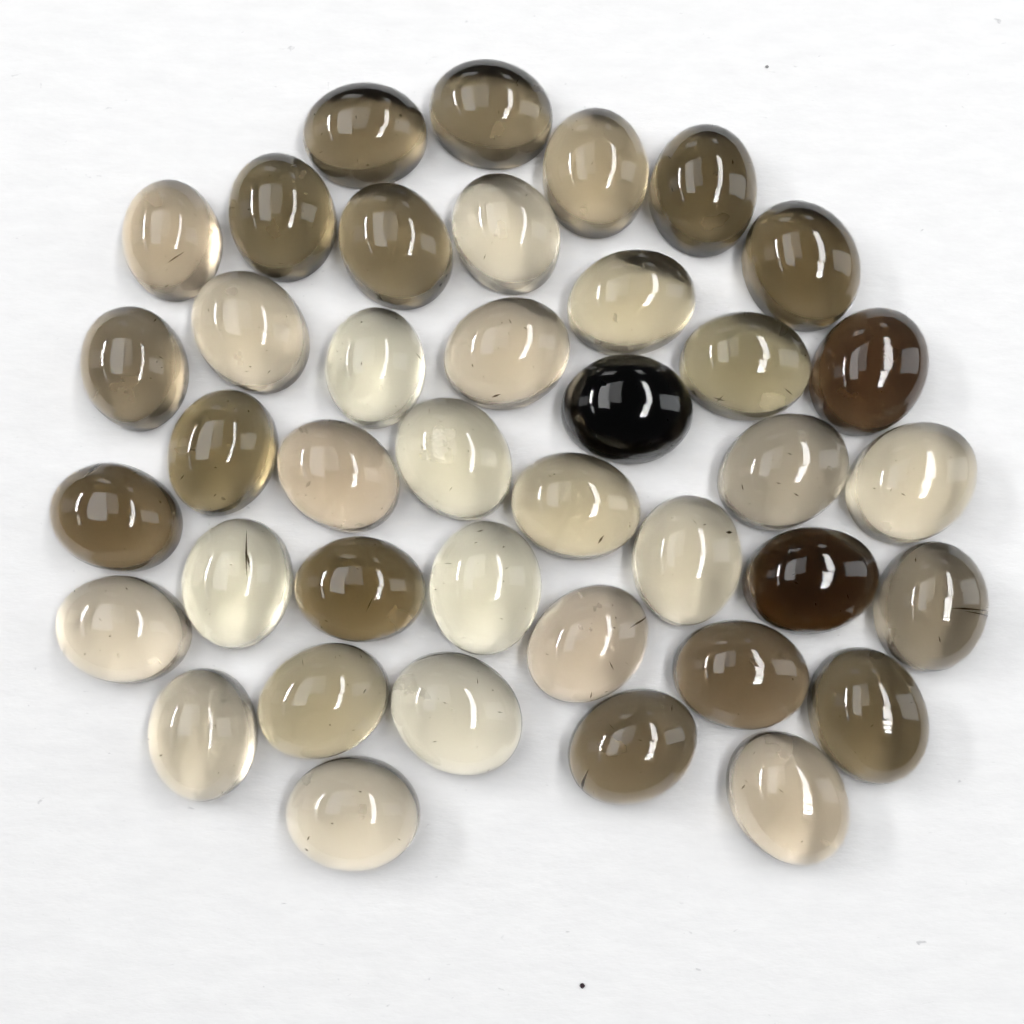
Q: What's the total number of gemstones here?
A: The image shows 40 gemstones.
